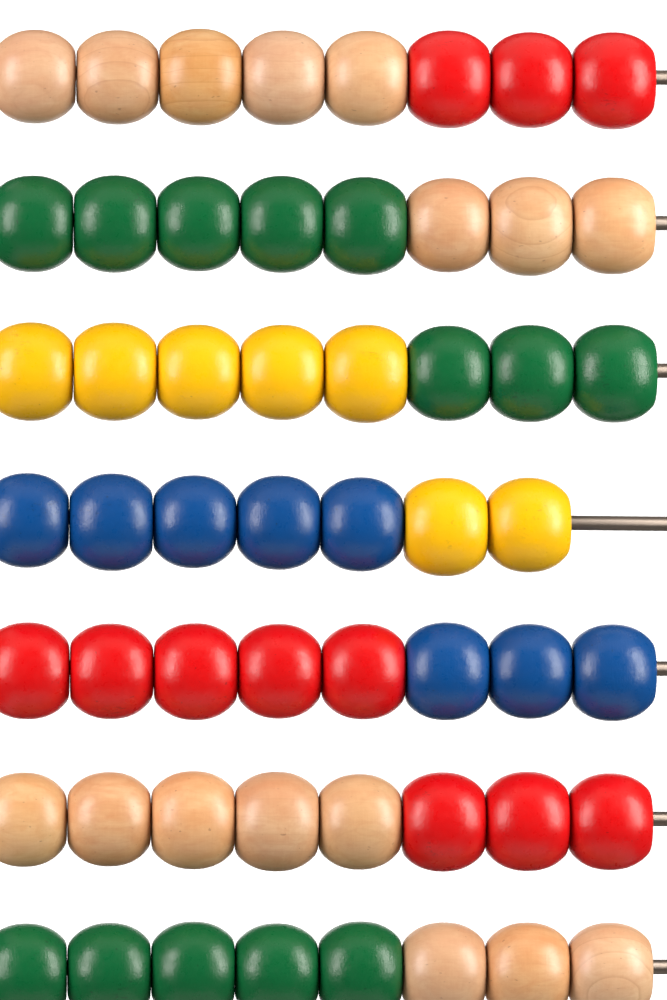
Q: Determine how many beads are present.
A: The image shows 55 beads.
